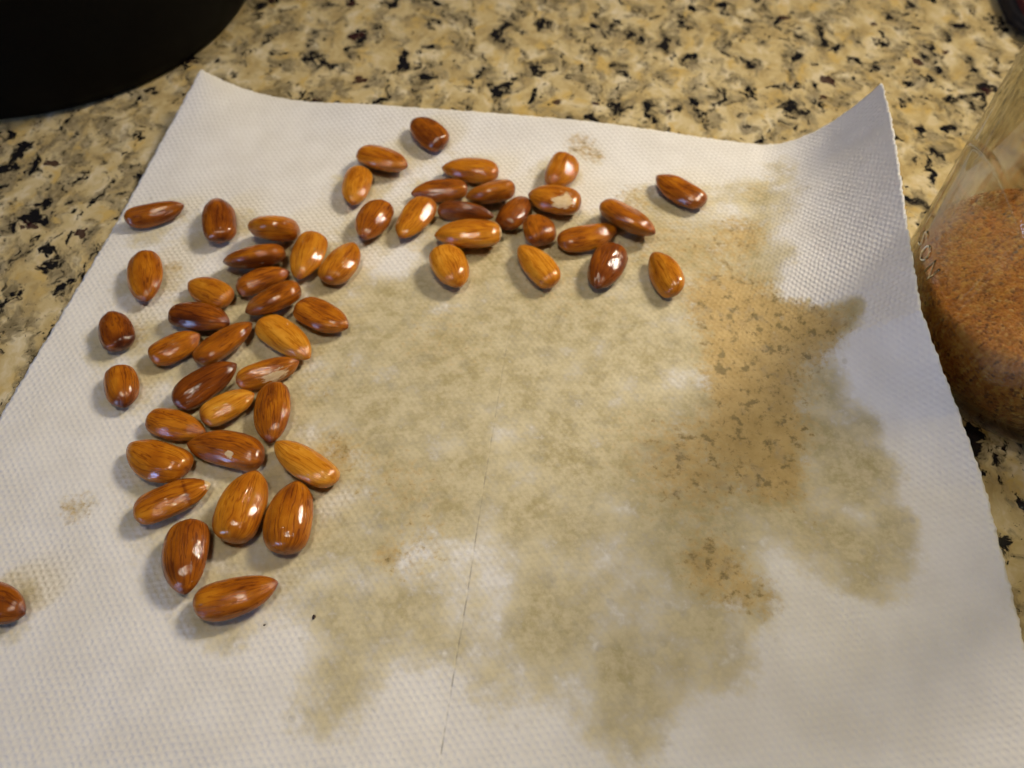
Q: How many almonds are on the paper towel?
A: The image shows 52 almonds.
